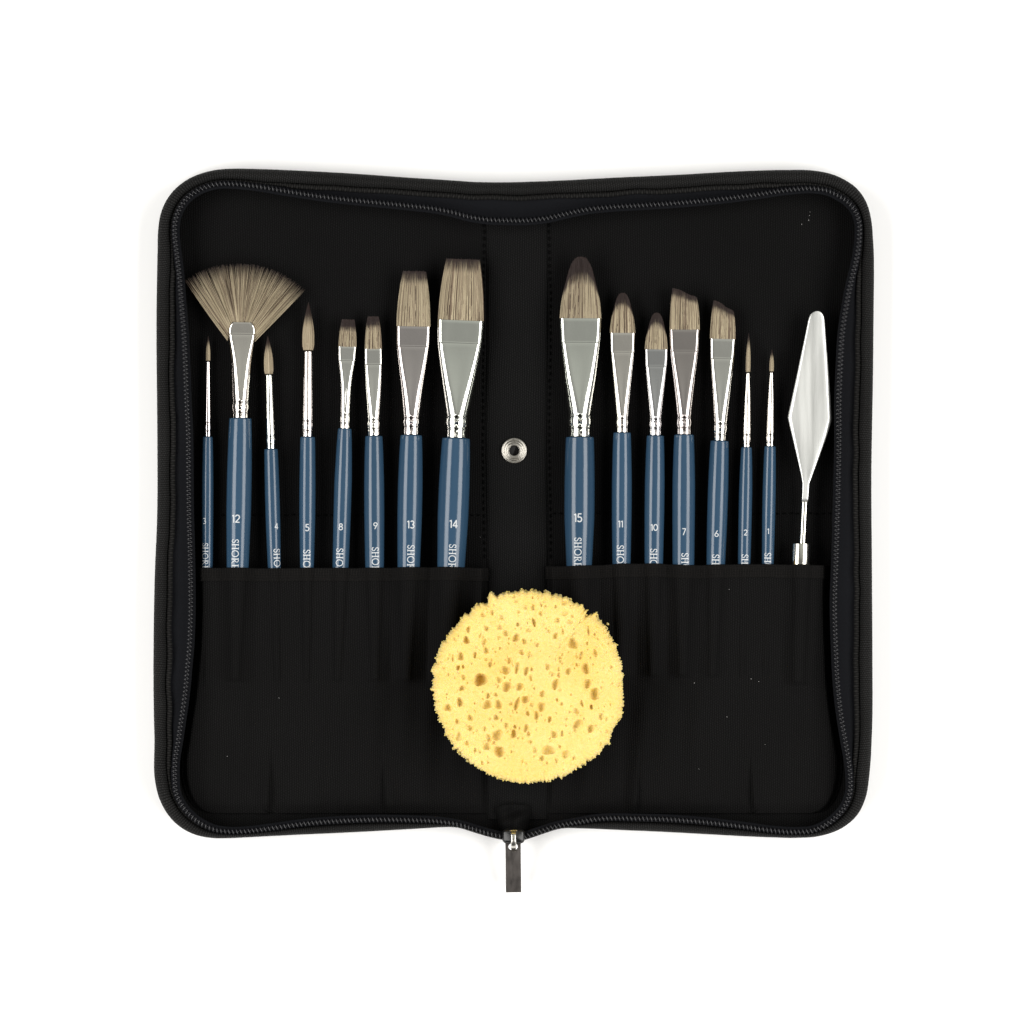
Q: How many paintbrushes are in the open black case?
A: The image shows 15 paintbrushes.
